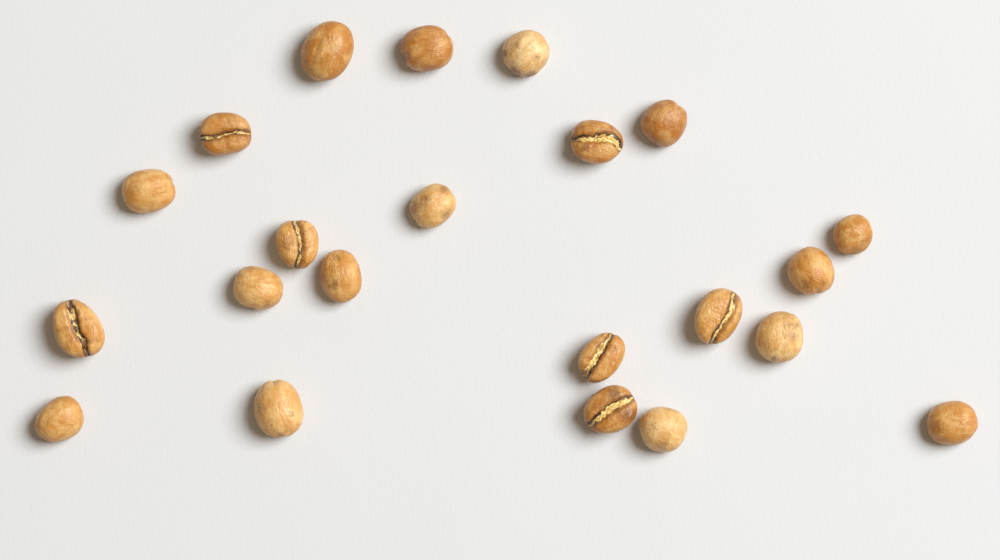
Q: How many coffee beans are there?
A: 22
